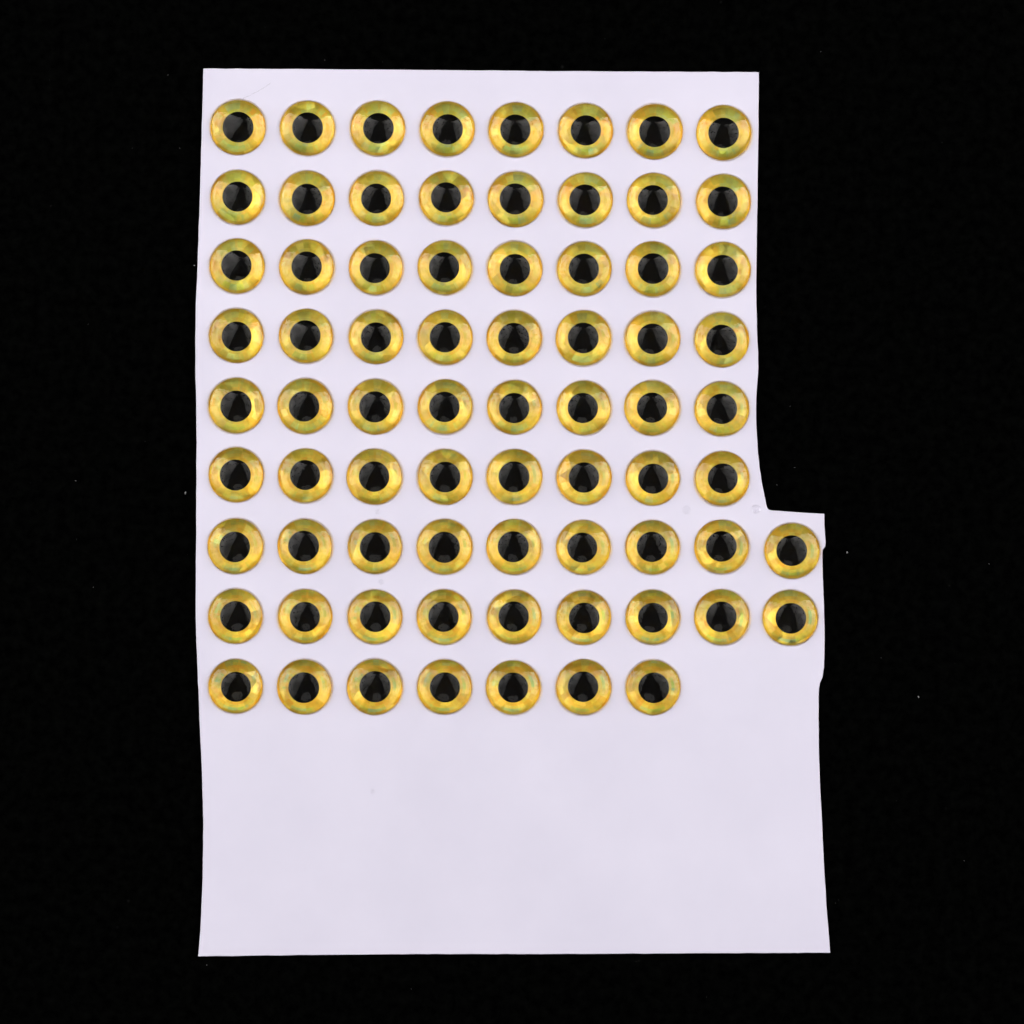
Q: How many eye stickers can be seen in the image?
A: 73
